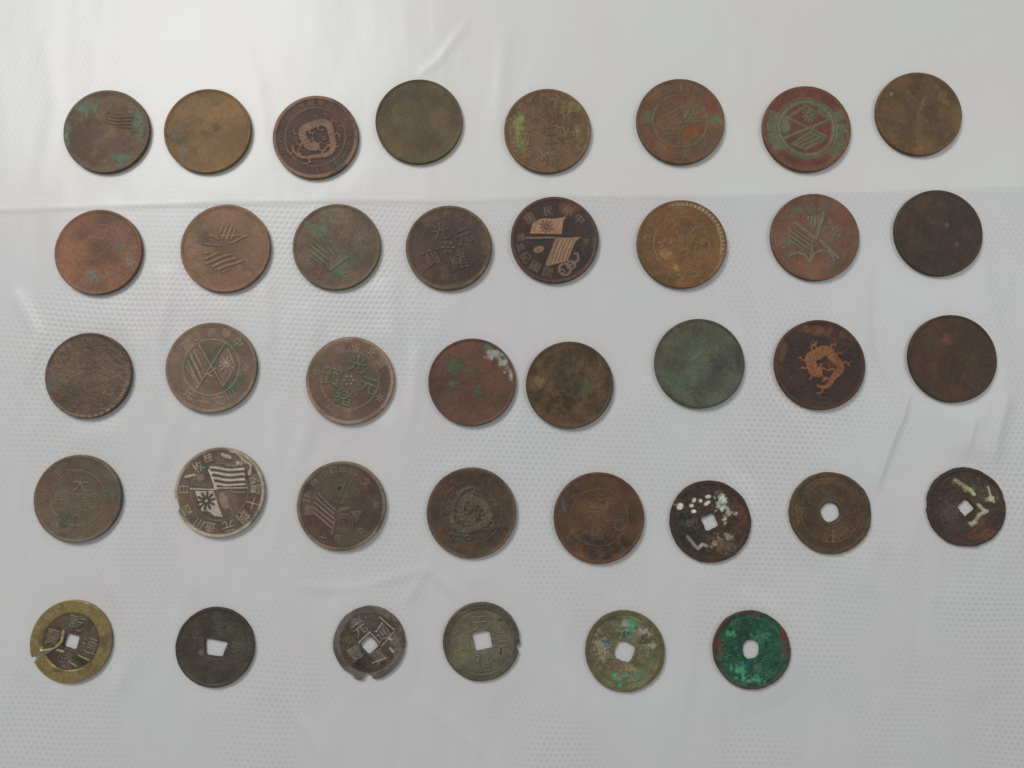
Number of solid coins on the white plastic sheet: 29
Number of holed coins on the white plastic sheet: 9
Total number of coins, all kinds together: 38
